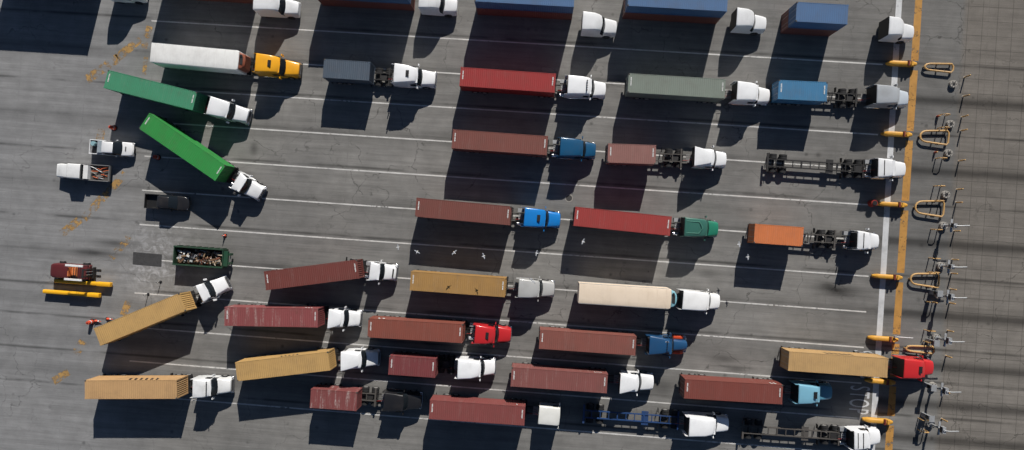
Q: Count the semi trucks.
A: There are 30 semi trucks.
